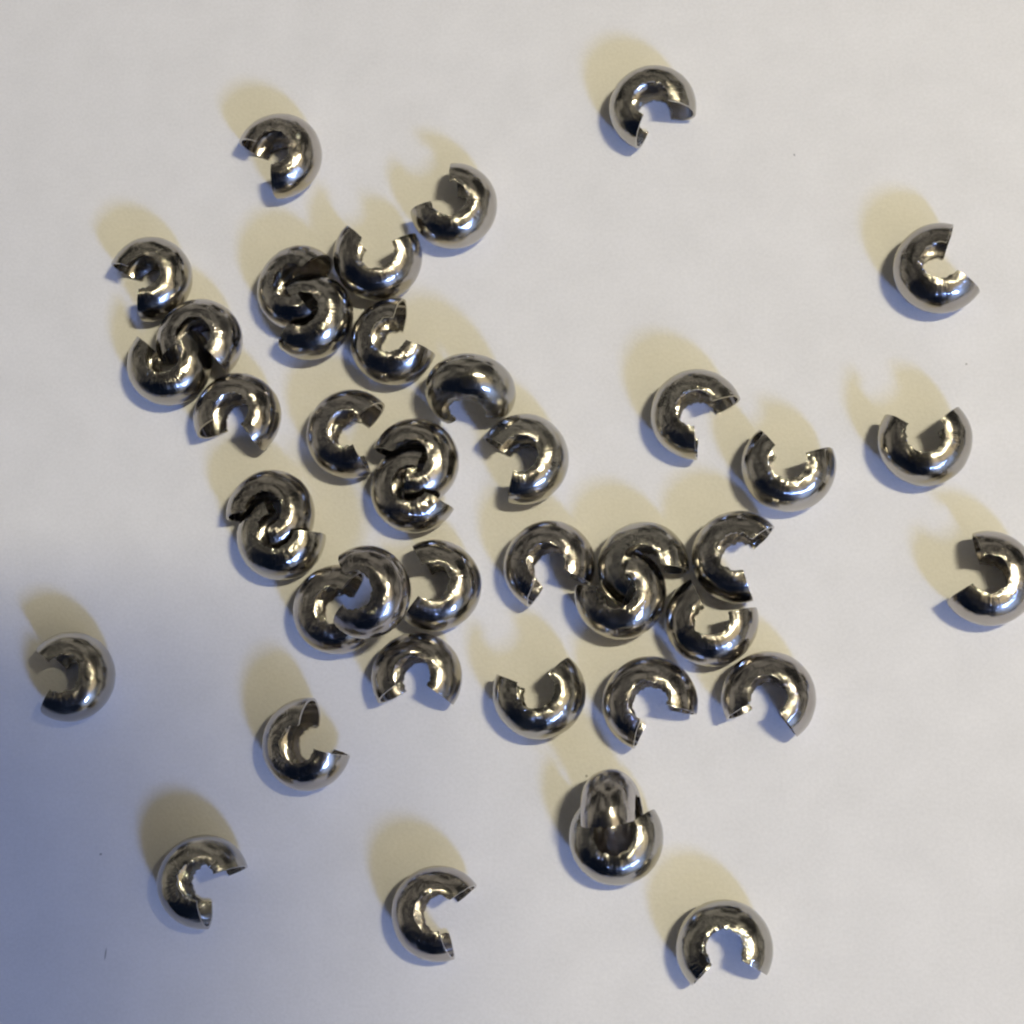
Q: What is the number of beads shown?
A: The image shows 42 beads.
